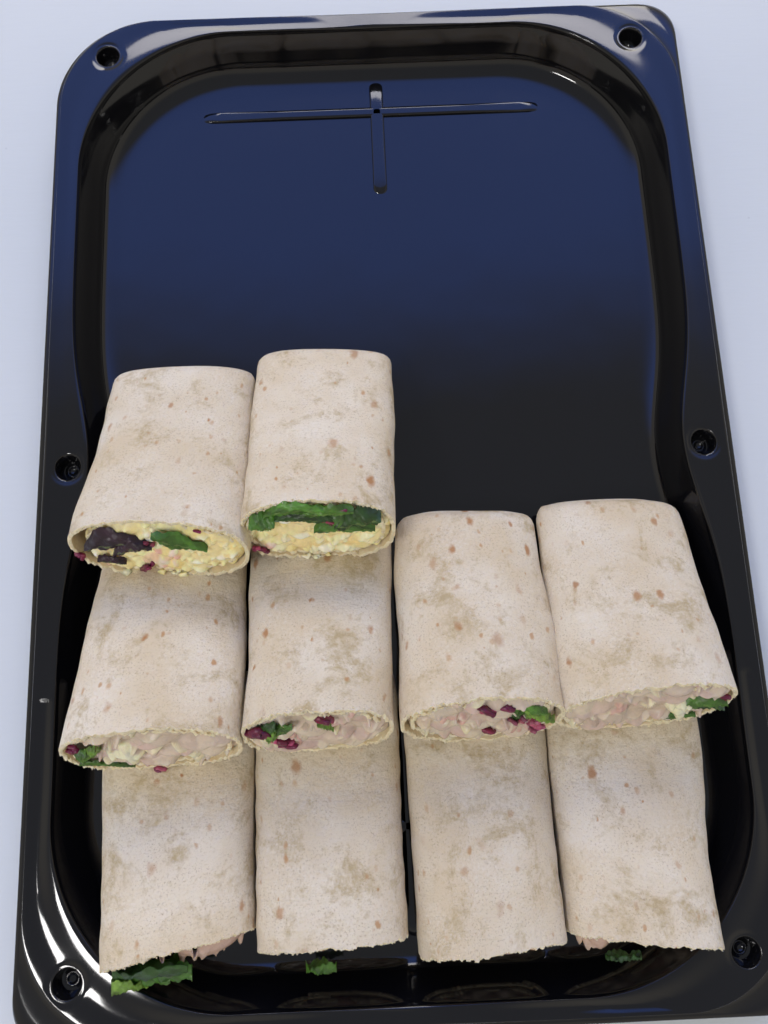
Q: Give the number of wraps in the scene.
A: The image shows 10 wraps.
